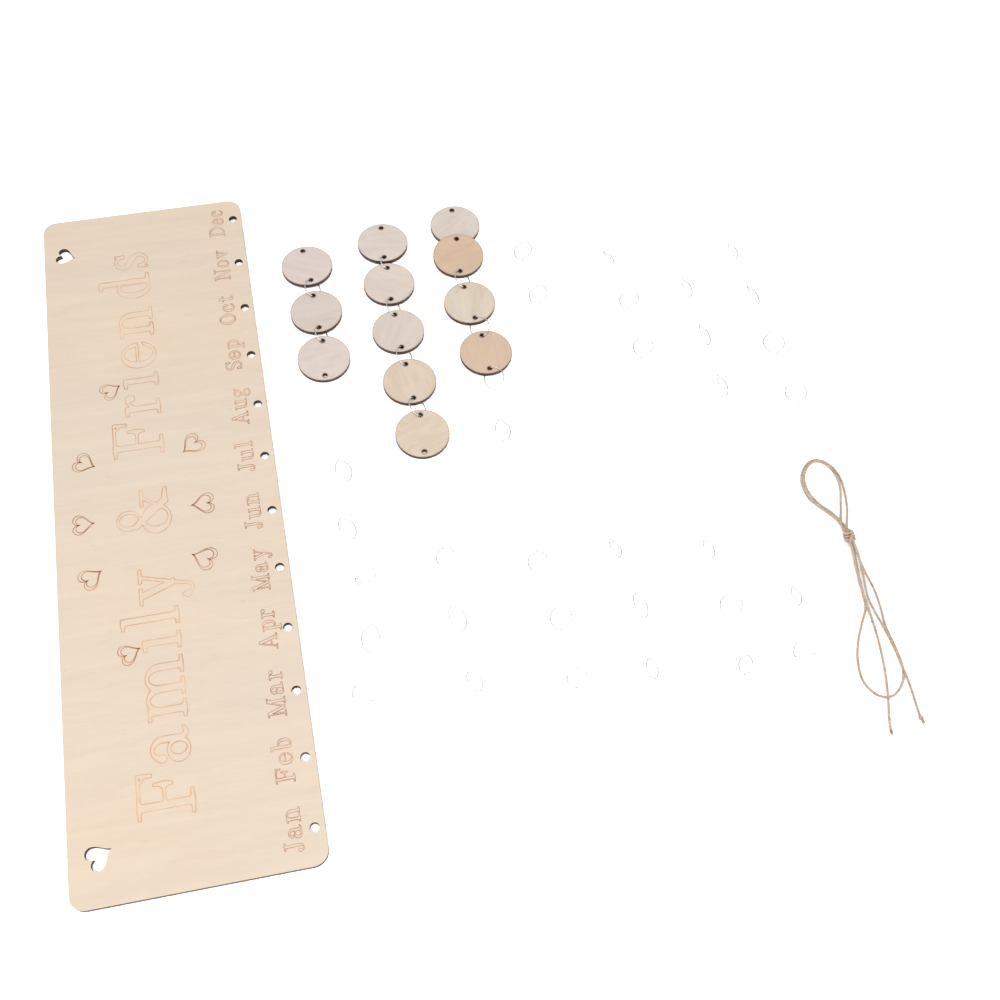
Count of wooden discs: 12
